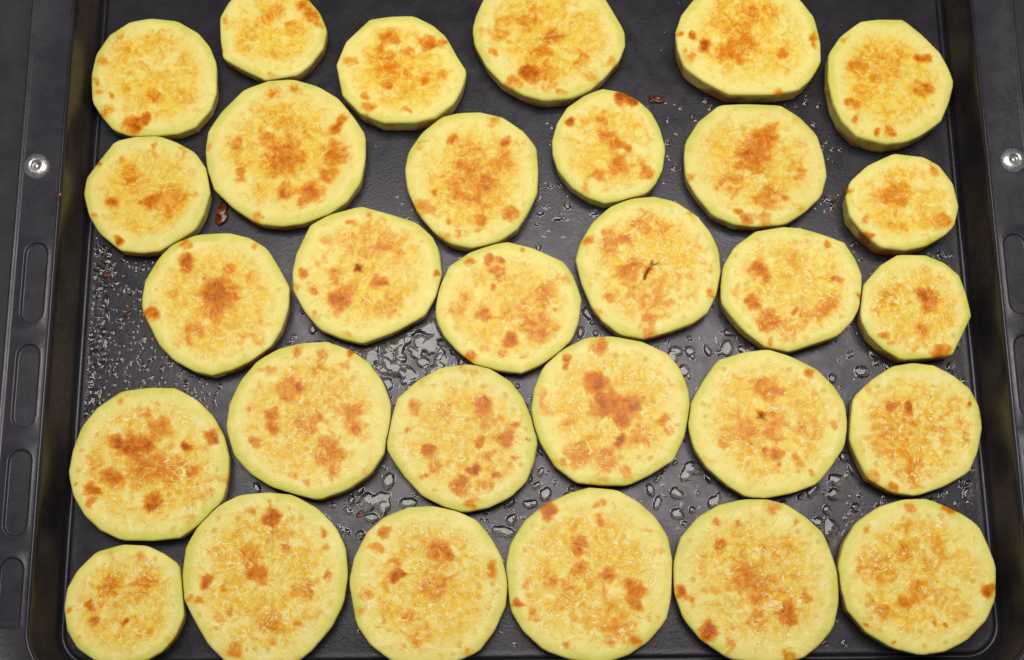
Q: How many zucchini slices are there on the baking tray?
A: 30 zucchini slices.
